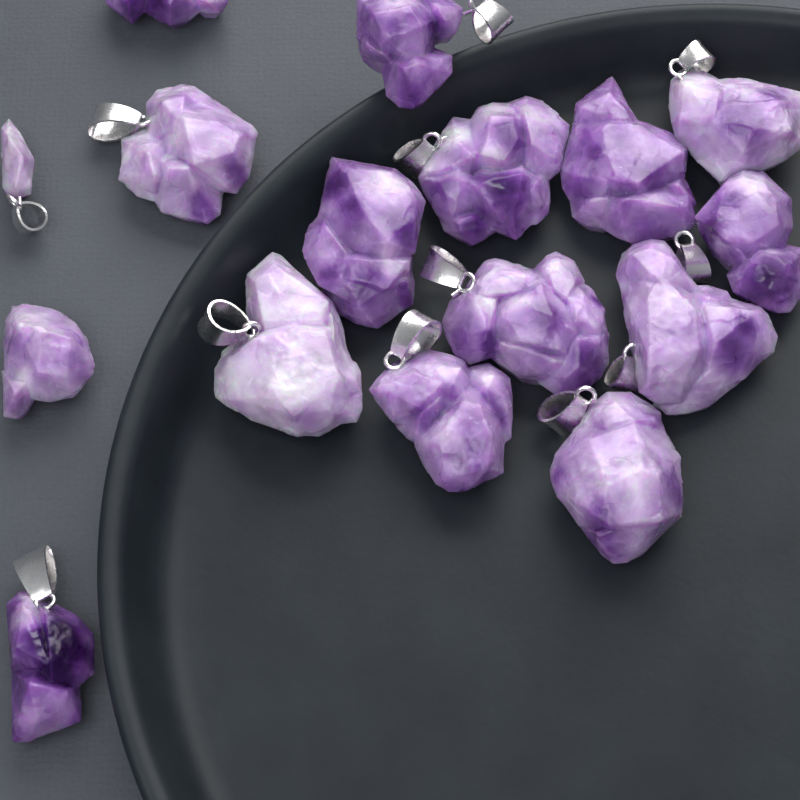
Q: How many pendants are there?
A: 16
